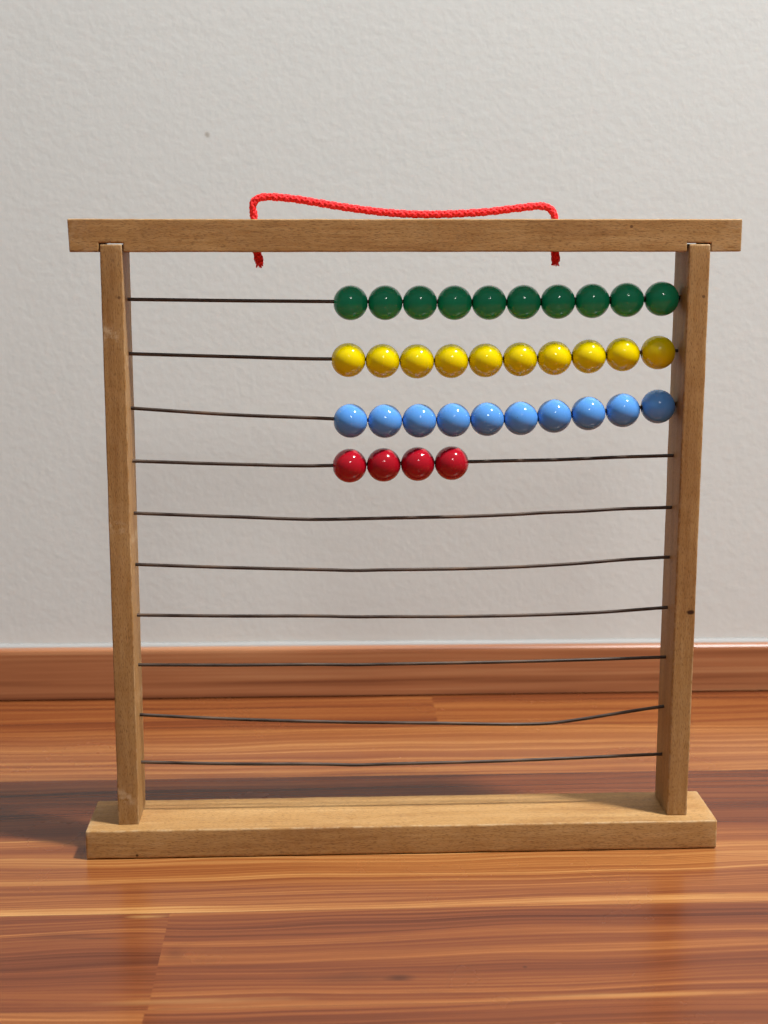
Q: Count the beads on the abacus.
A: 34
